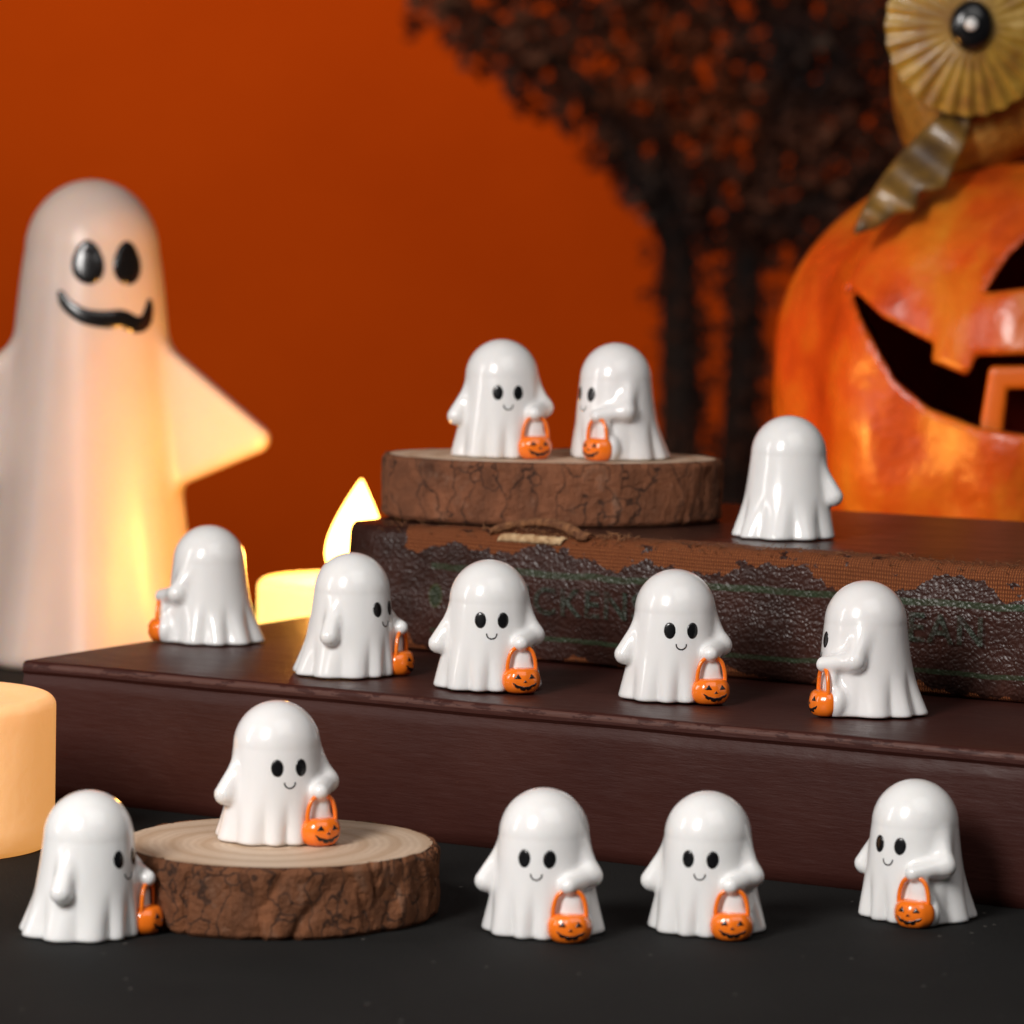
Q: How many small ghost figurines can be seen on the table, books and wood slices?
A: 13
